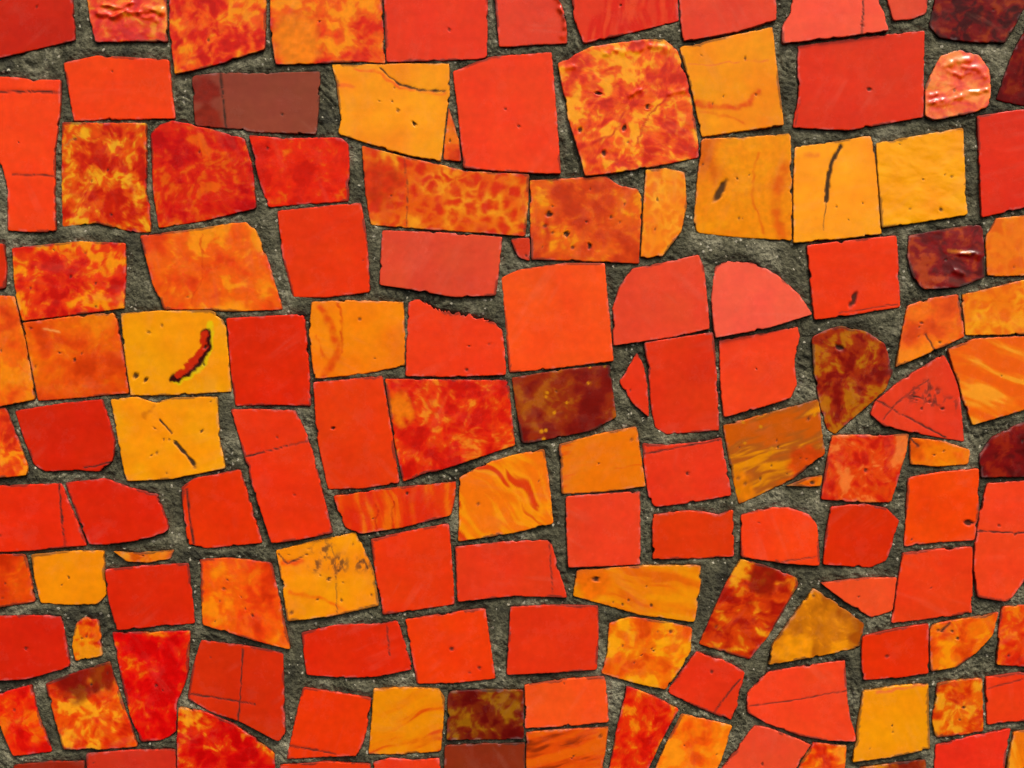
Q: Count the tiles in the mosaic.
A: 132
